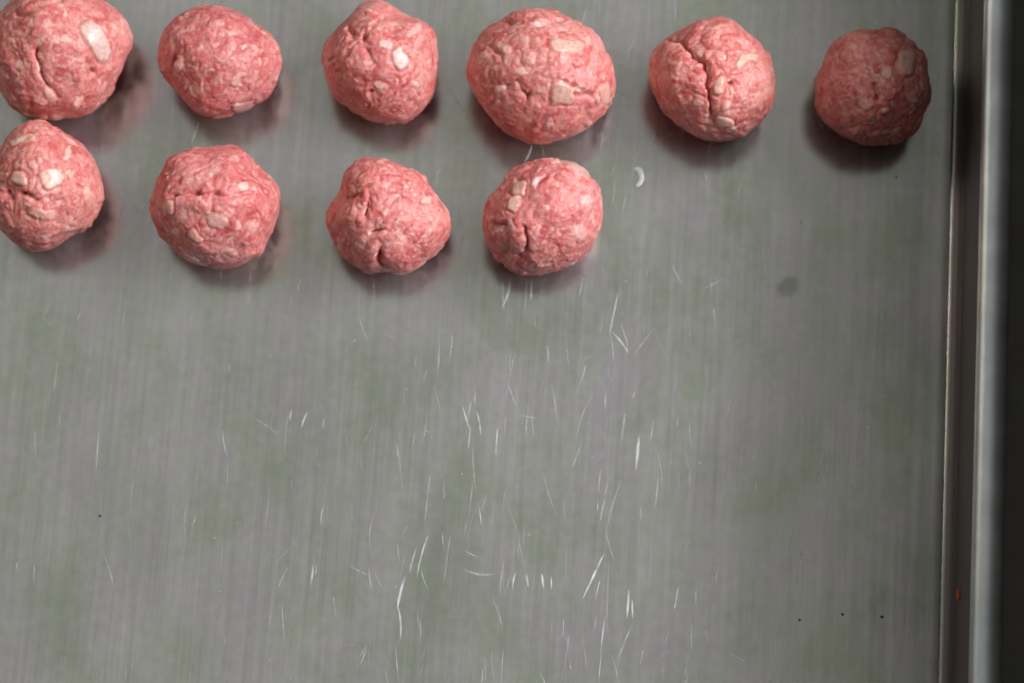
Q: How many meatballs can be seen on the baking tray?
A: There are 10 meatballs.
